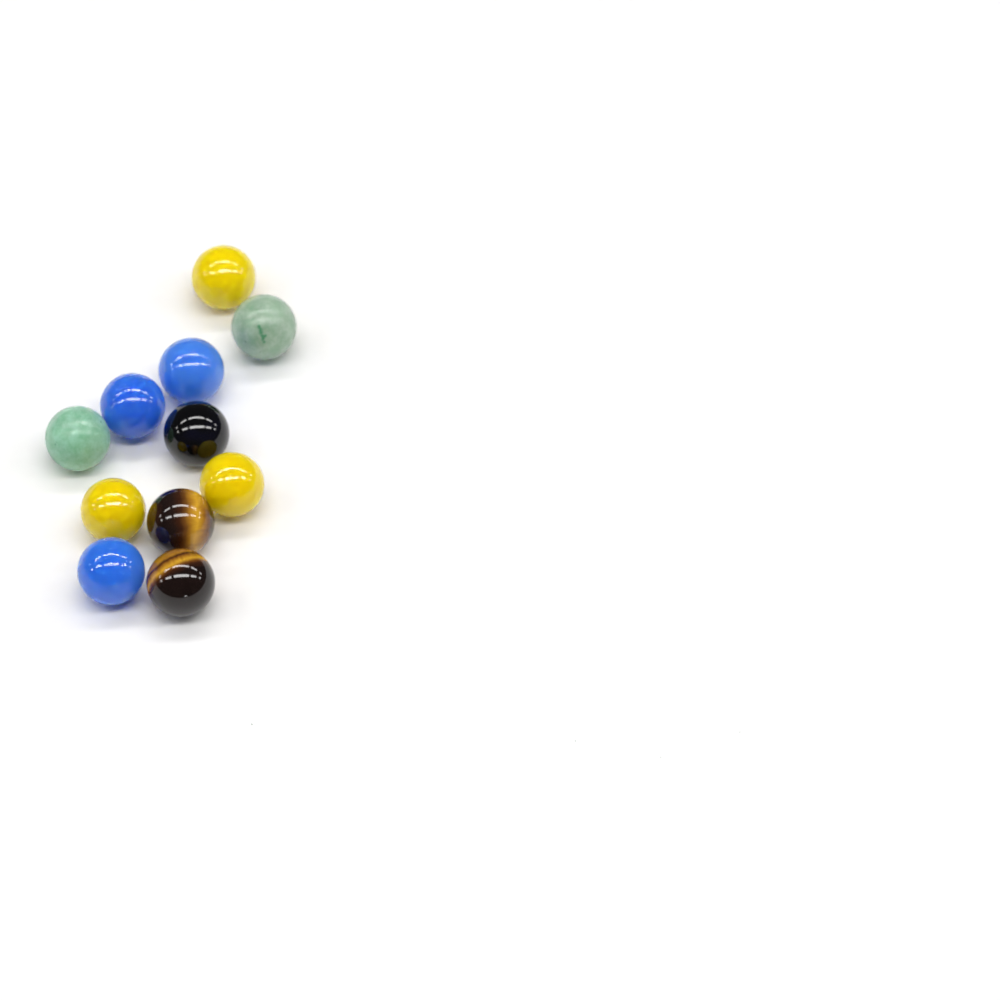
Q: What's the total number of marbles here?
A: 11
